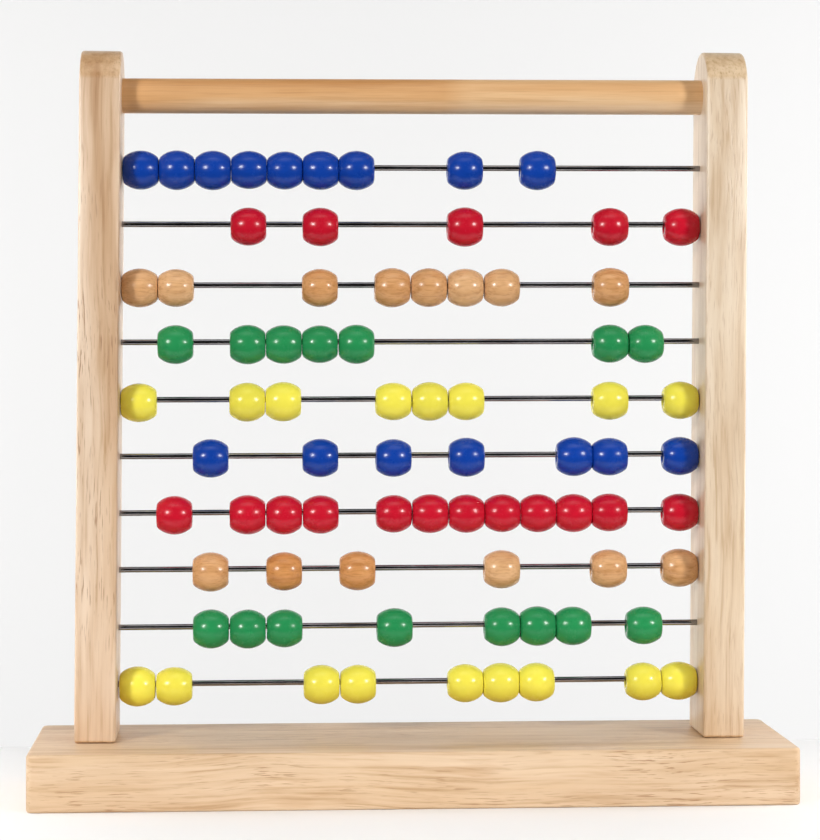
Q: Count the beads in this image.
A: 79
